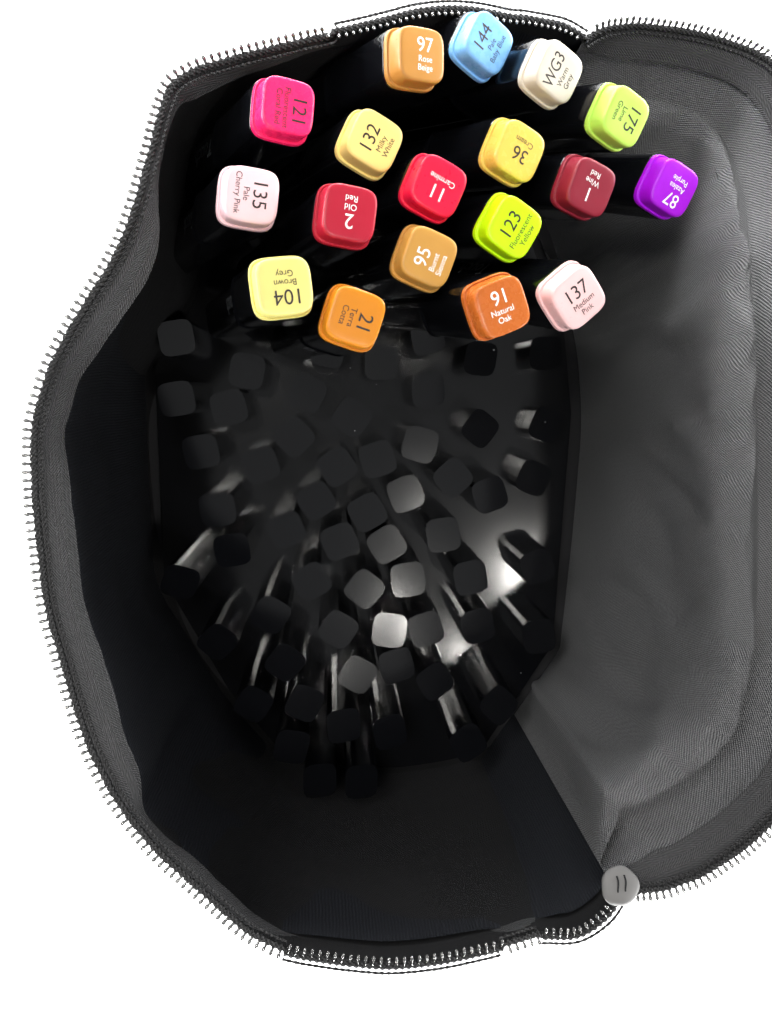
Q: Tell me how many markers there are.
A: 18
